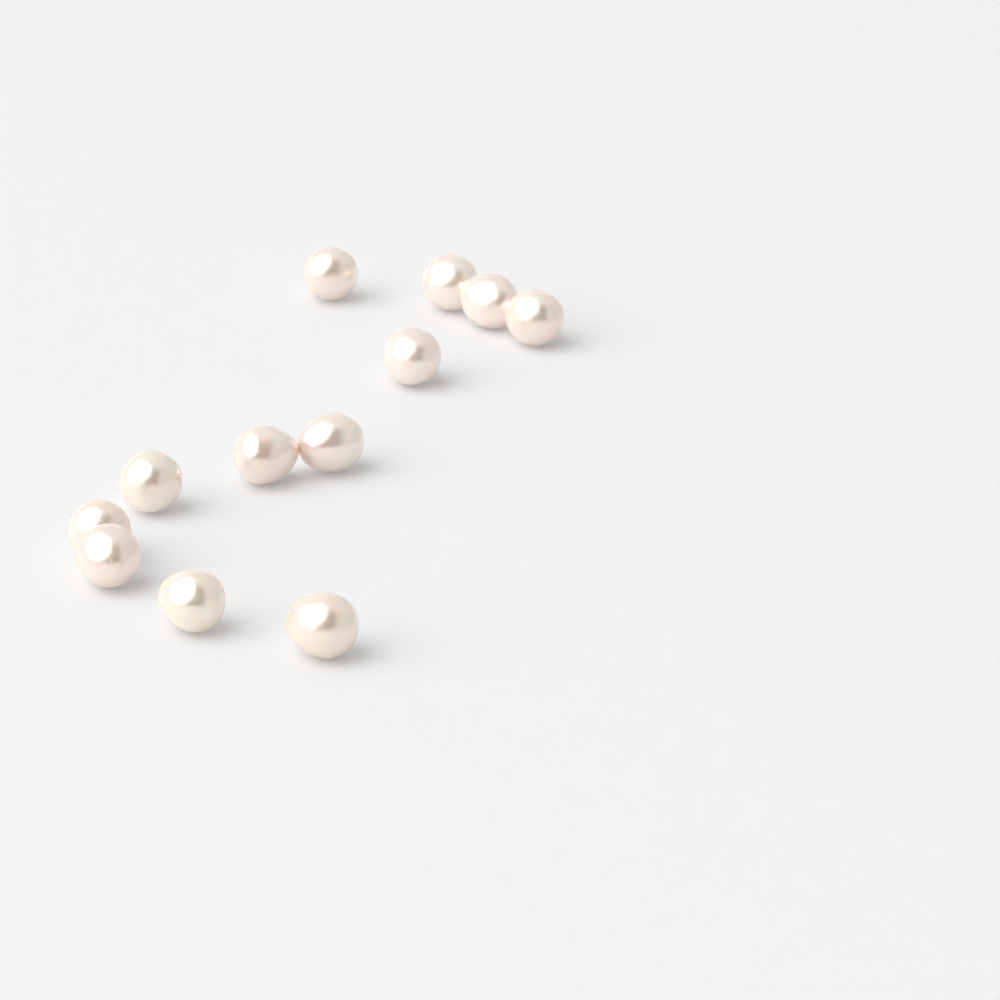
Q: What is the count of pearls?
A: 12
